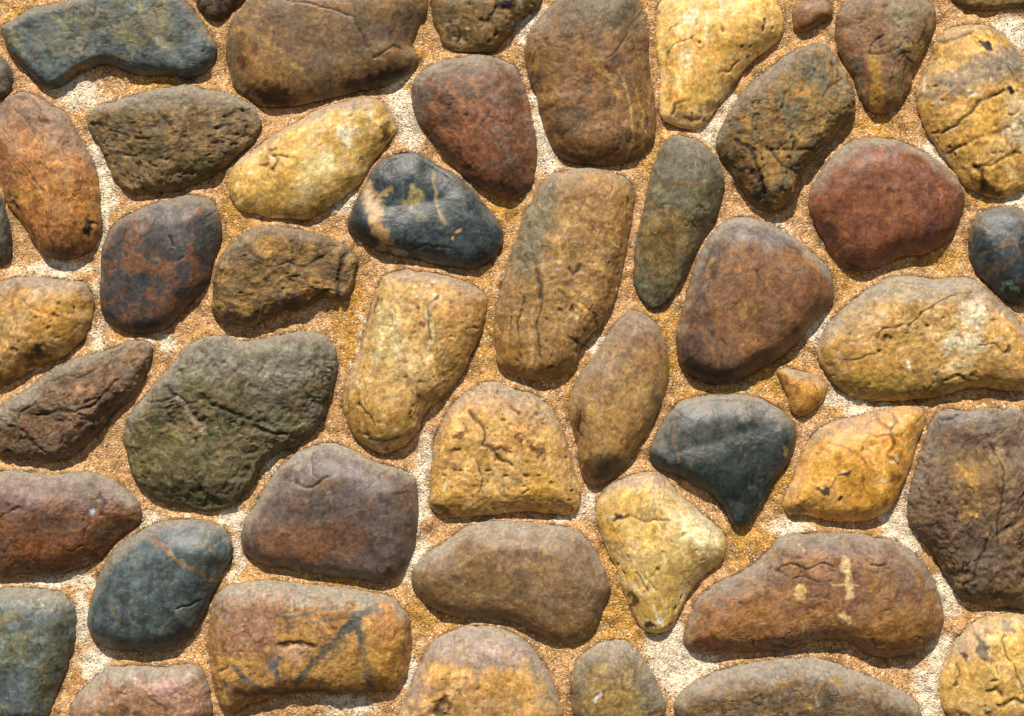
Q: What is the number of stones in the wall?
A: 49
